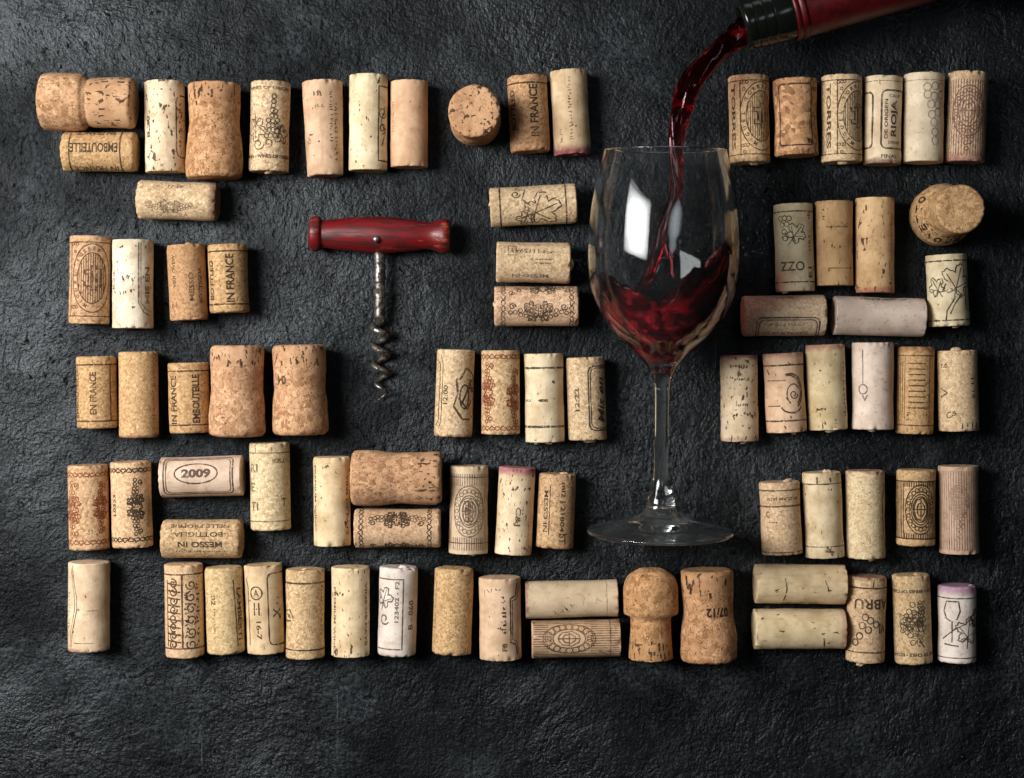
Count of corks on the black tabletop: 81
